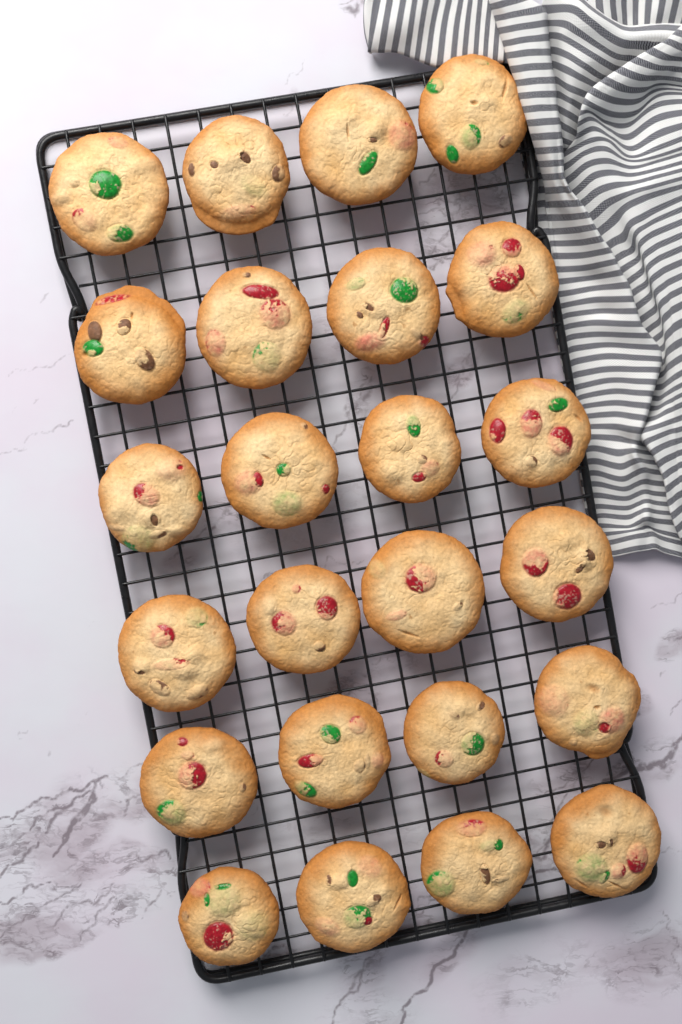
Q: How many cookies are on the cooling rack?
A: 24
